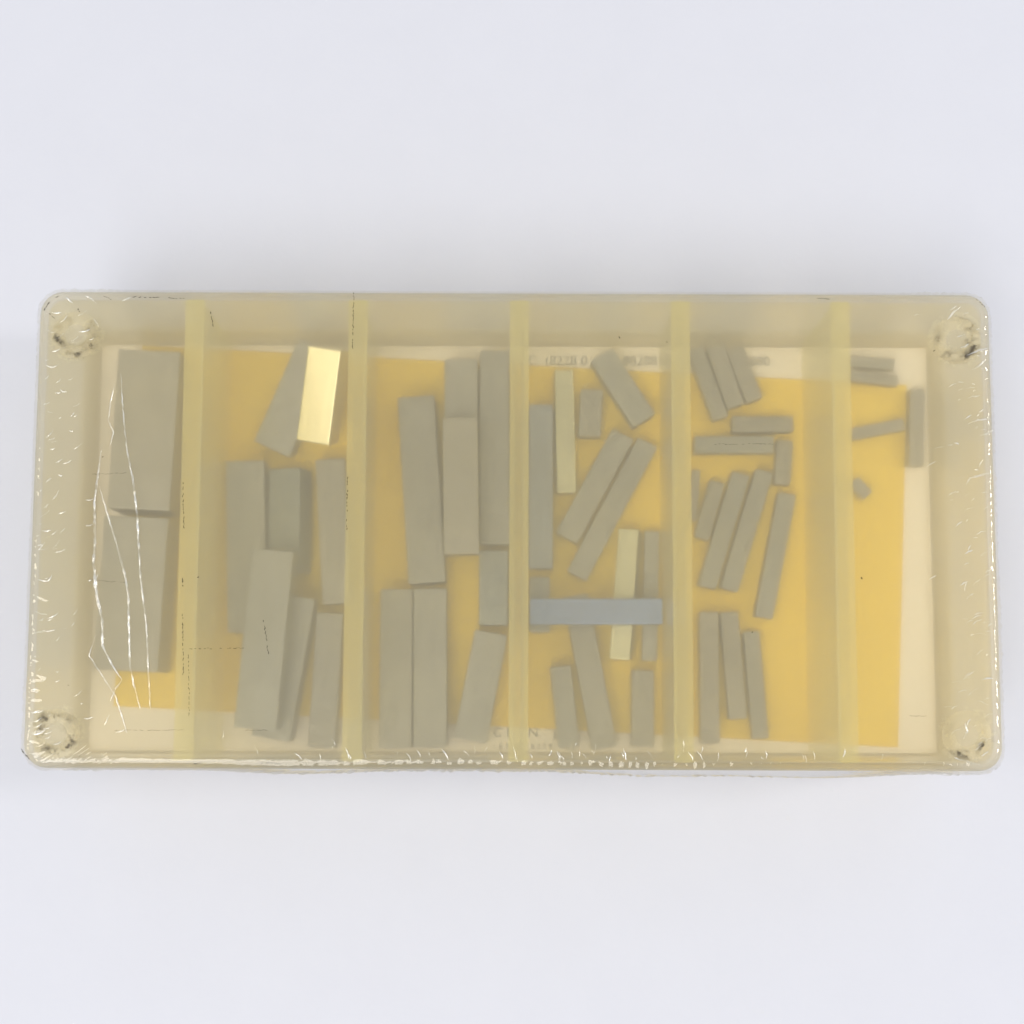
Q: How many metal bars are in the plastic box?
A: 50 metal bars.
